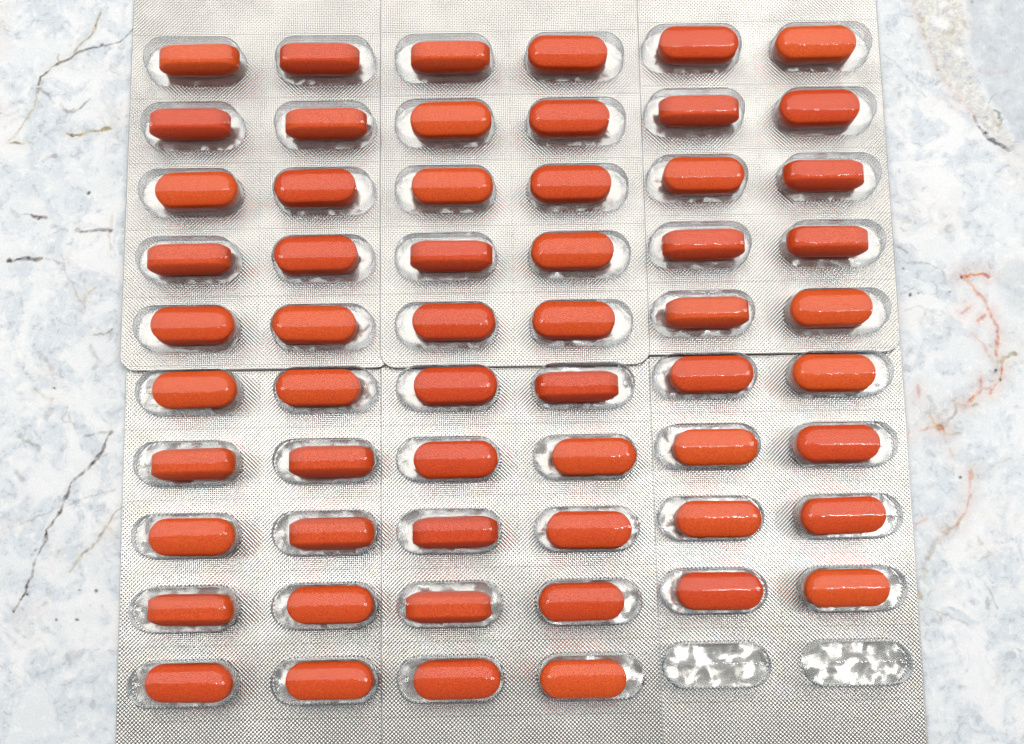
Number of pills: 58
